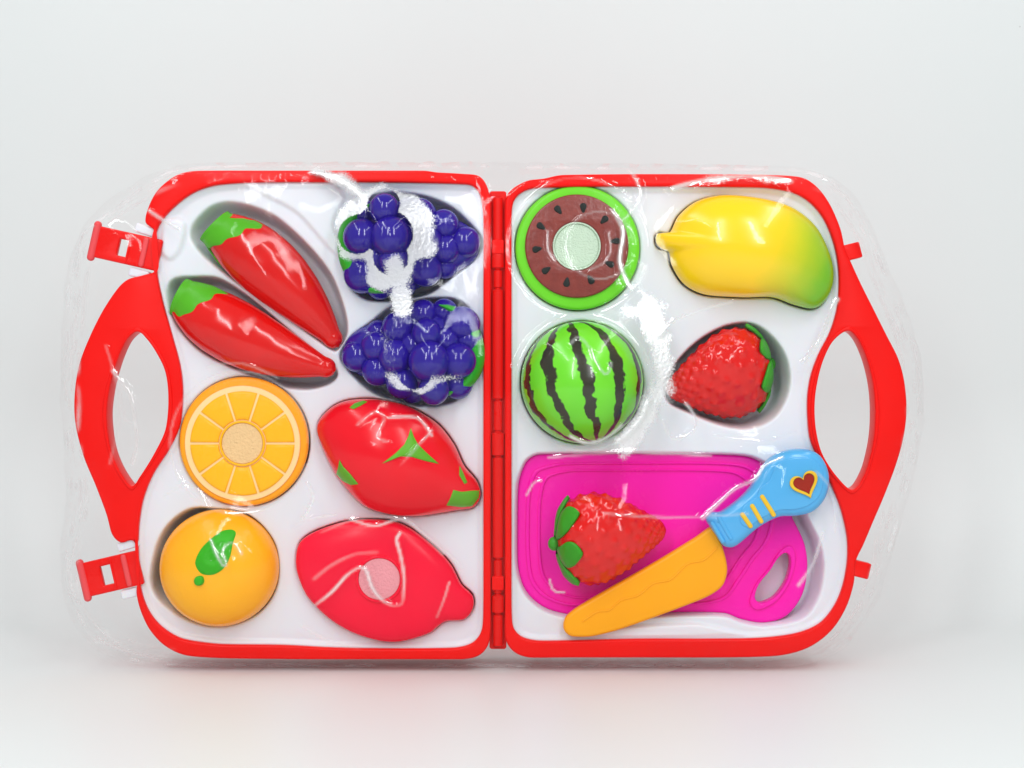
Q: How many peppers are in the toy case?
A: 2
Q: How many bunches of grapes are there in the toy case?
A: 2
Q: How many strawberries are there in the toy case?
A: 2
